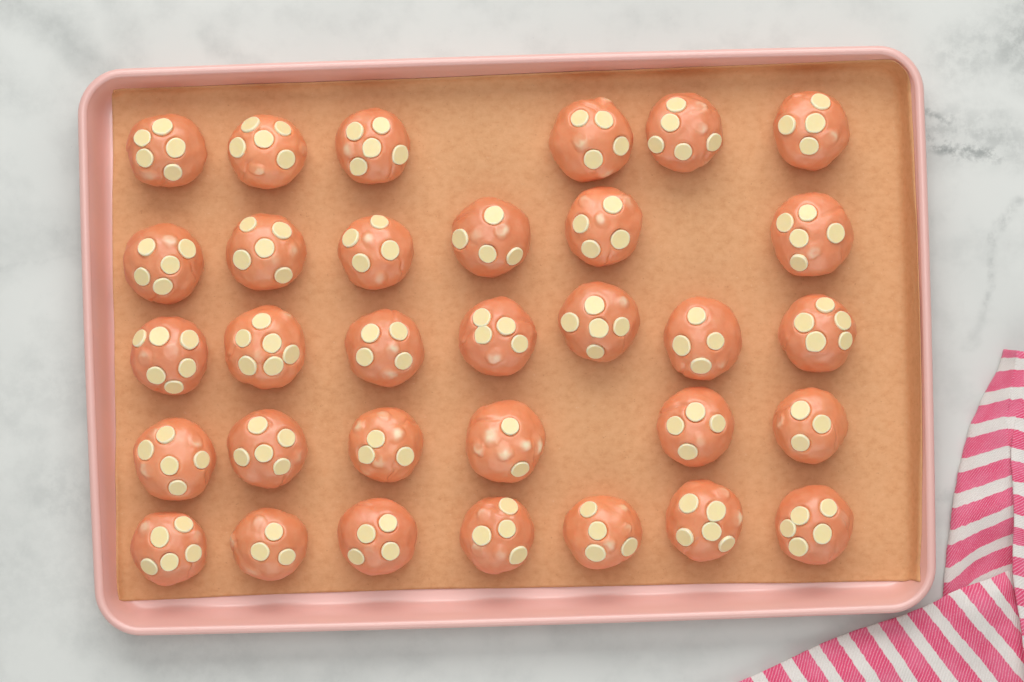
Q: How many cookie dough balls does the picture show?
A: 32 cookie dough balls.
